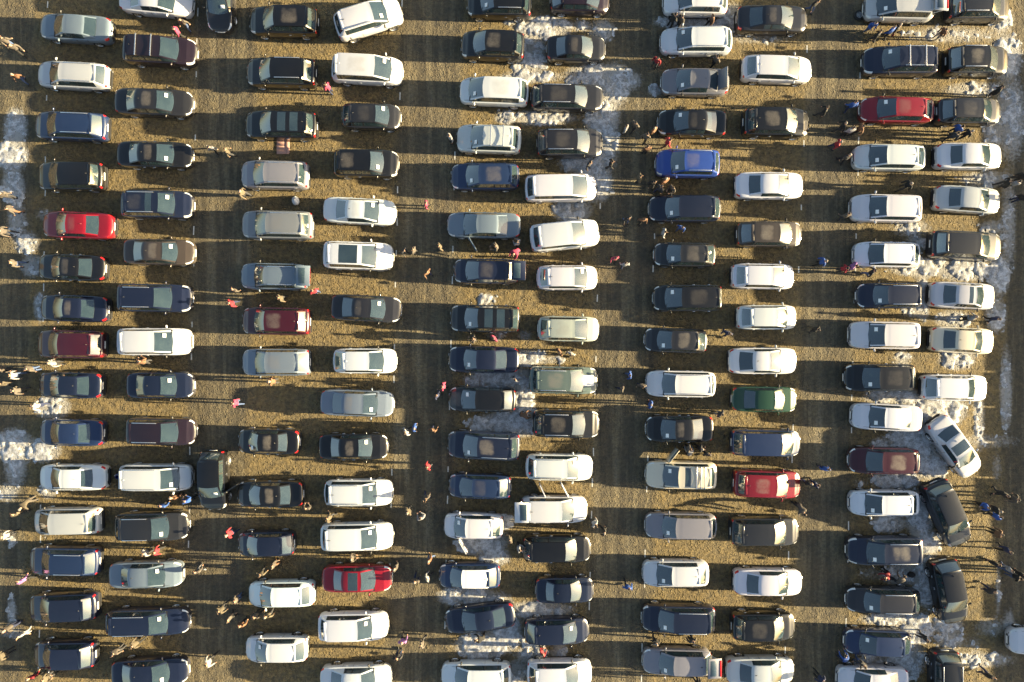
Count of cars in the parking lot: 153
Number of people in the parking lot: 185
